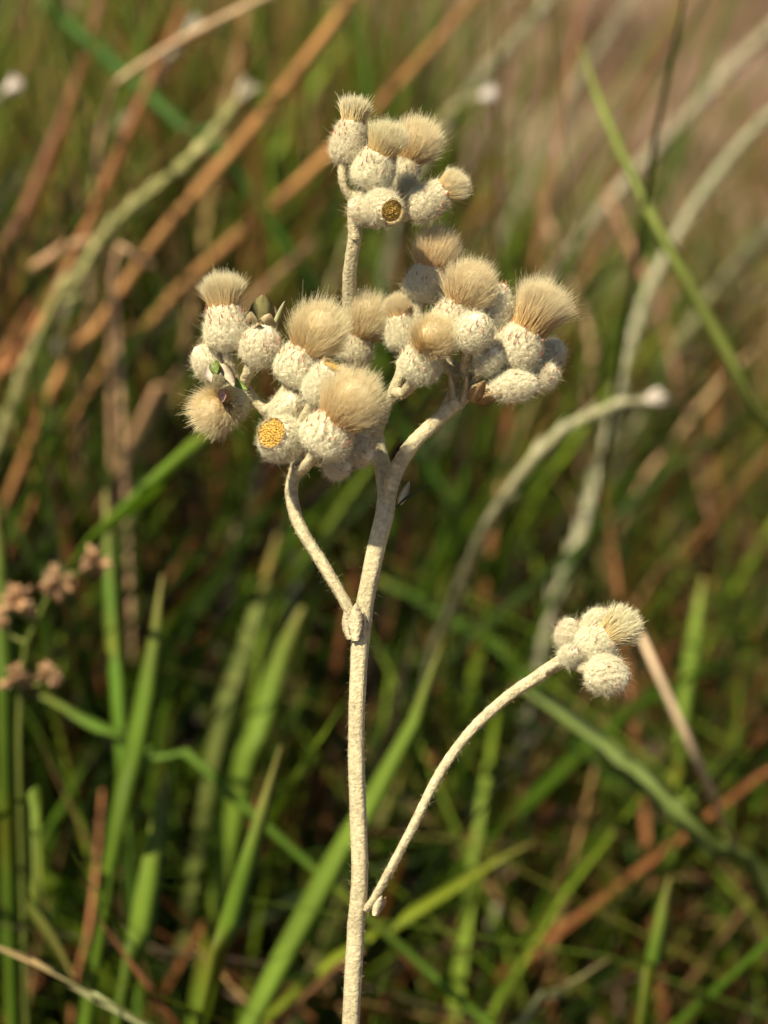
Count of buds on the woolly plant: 16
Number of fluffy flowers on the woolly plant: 15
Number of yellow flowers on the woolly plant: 3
